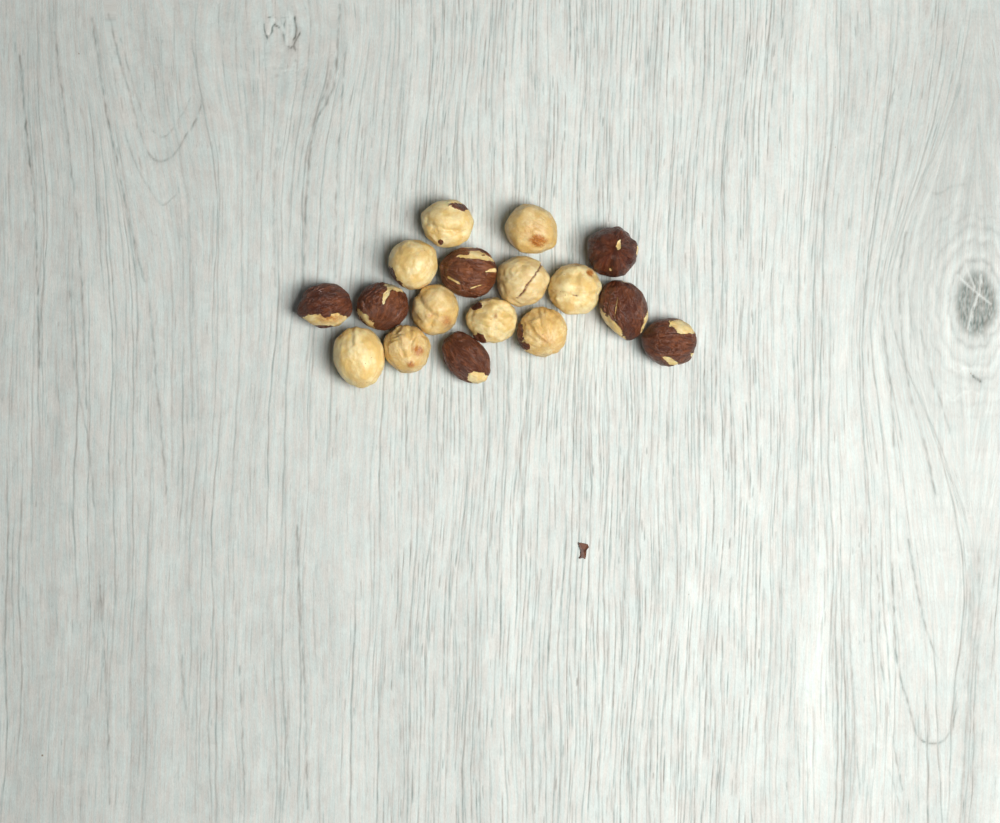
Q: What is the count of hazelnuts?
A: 17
